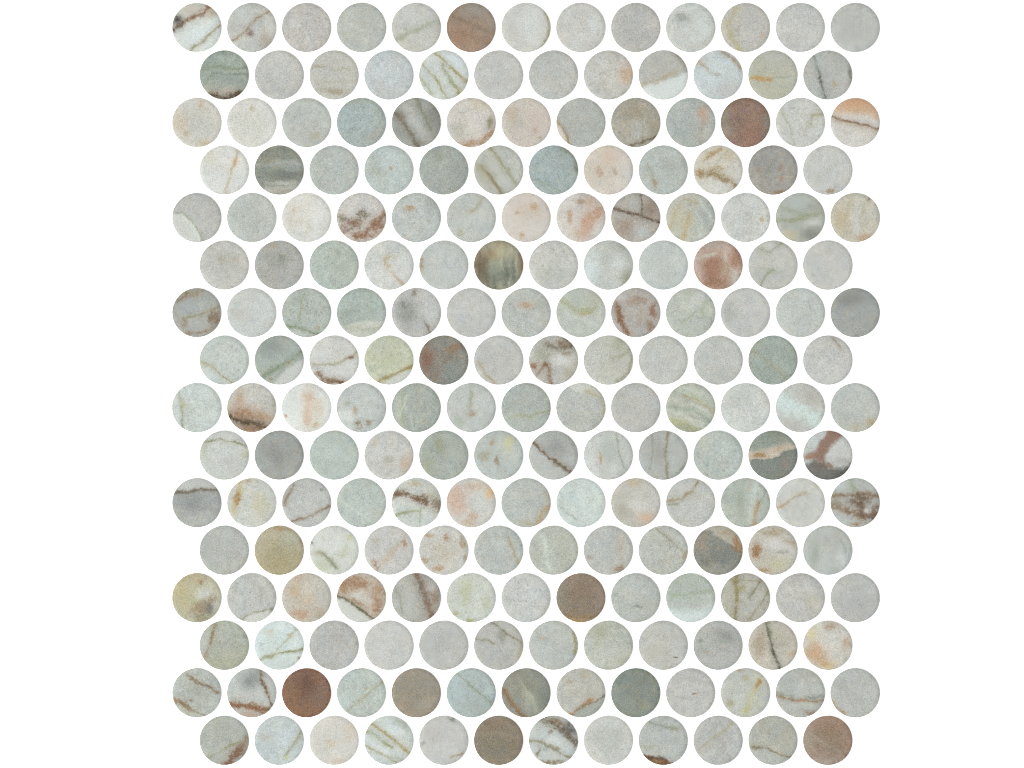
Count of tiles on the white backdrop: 200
